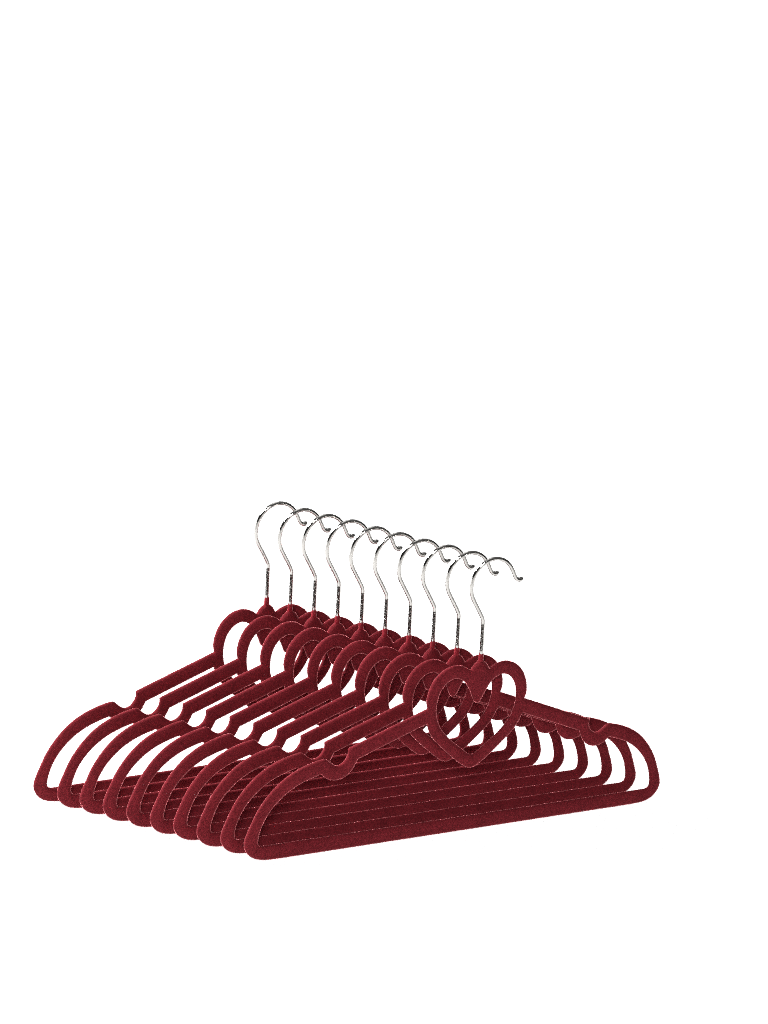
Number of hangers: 10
